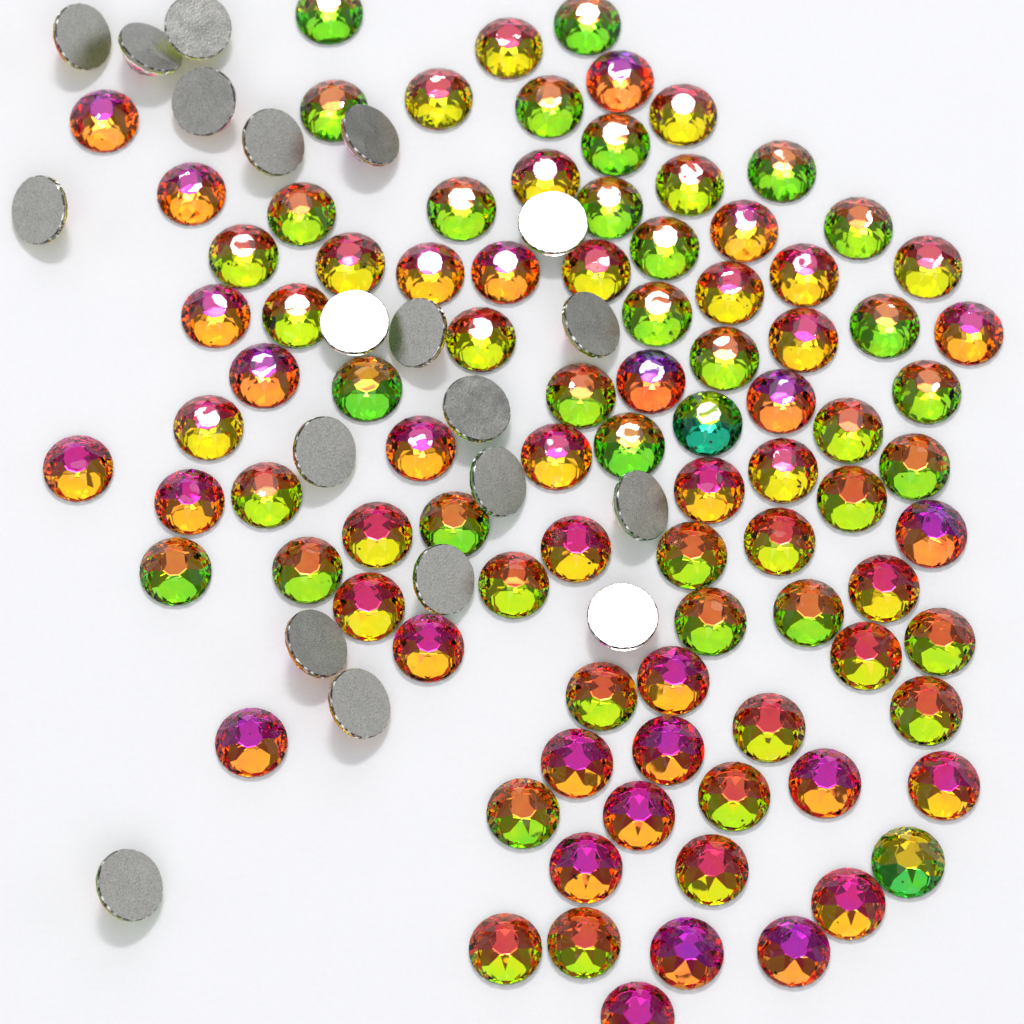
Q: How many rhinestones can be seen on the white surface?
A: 112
